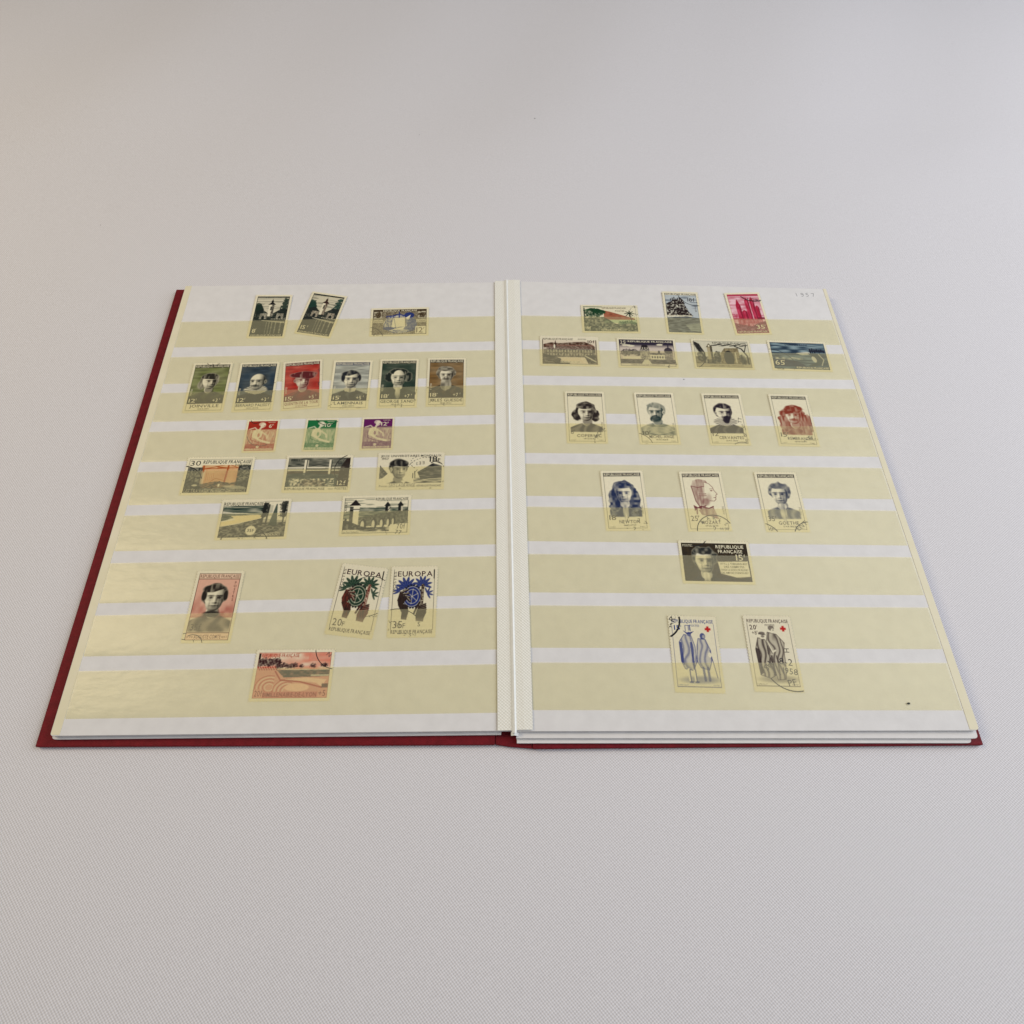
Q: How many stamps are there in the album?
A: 38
